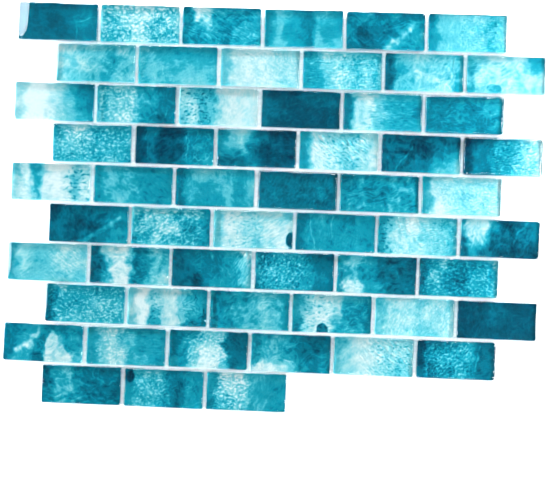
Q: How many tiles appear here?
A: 57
